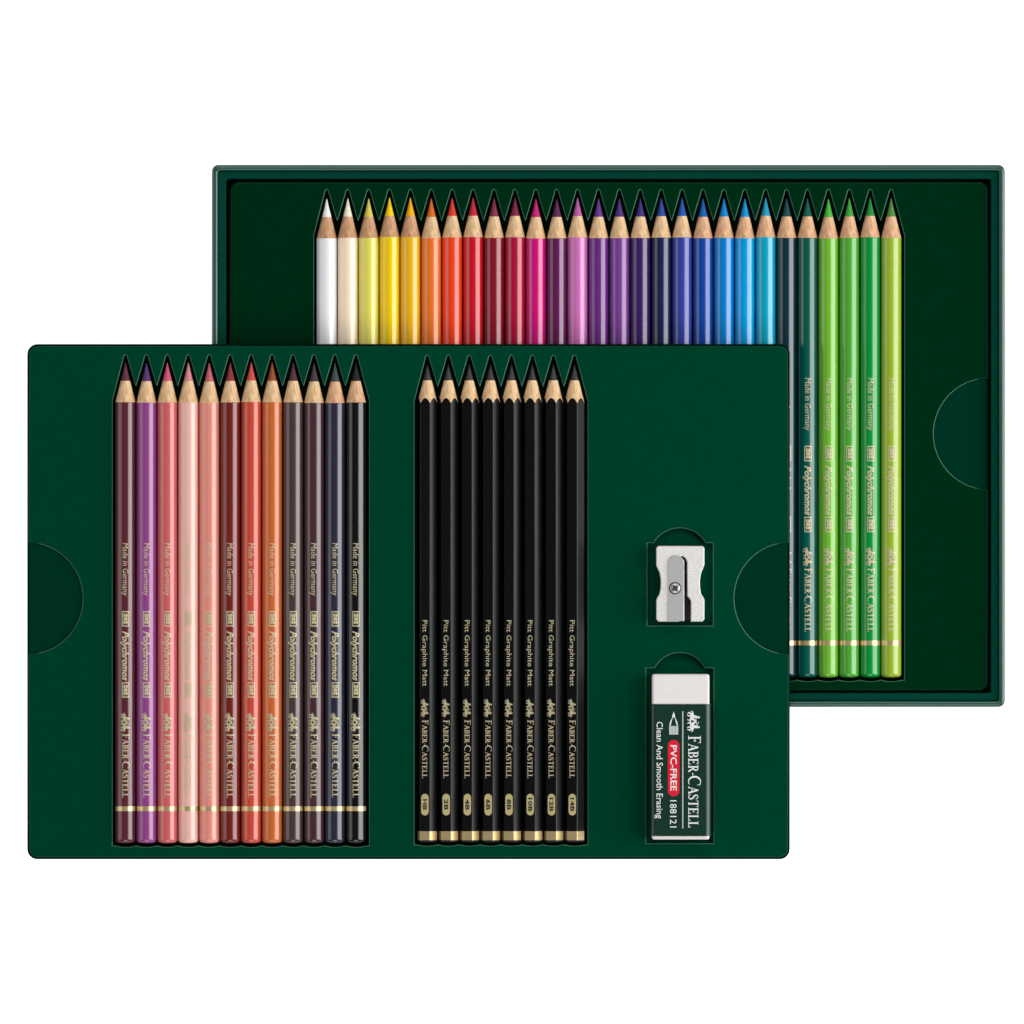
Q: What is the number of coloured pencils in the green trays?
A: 40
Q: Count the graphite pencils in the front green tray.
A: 8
